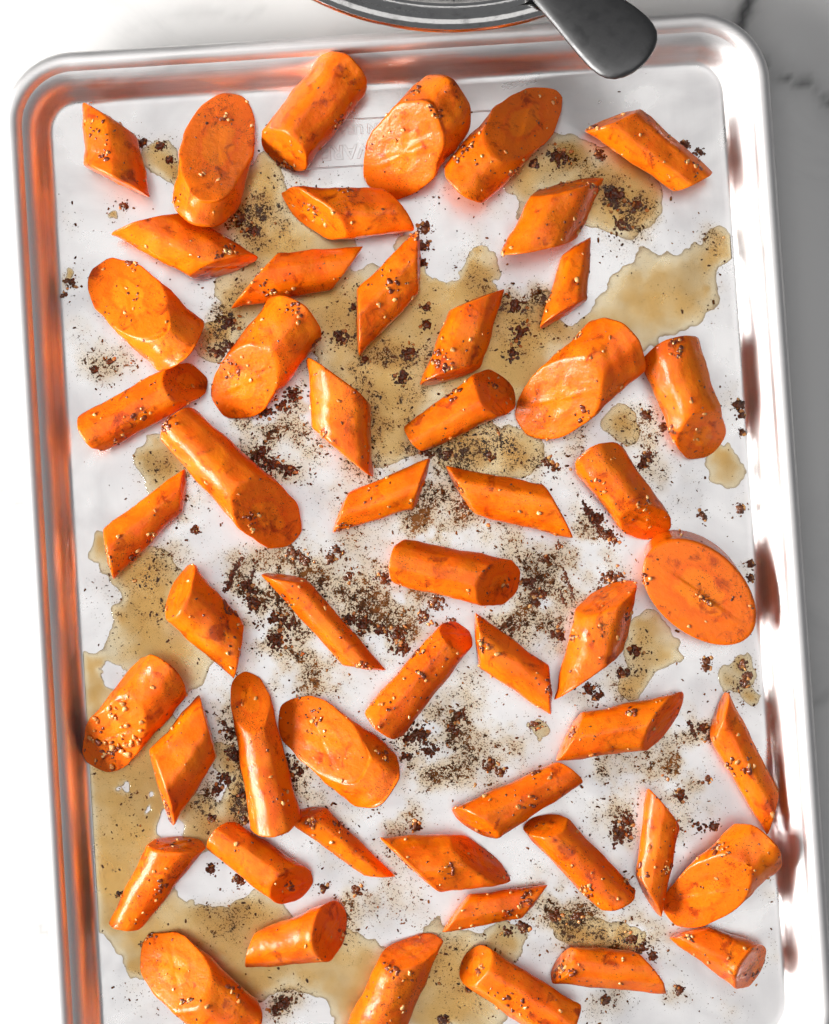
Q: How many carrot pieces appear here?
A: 53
